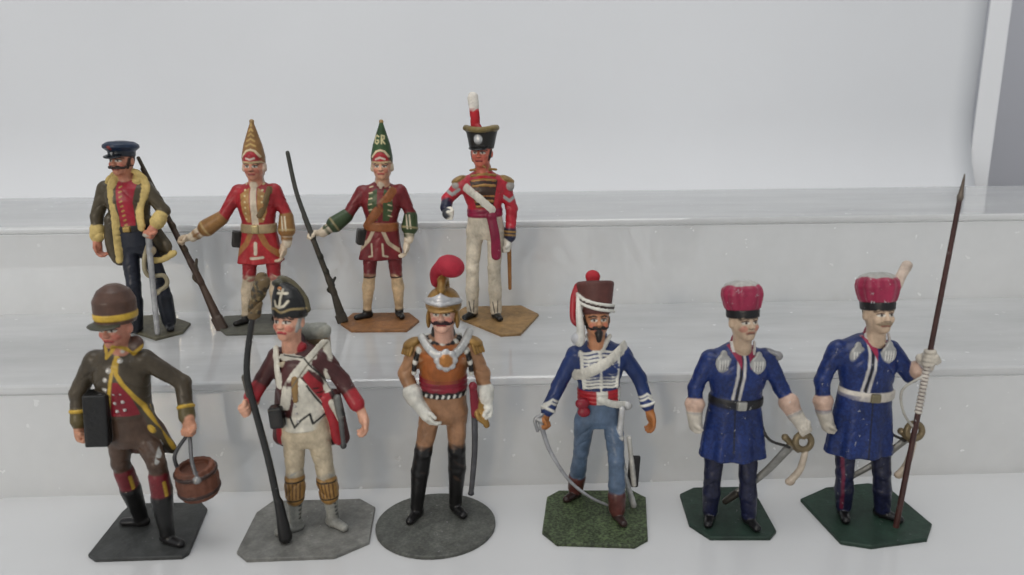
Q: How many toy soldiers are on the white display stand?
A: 10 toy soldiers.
